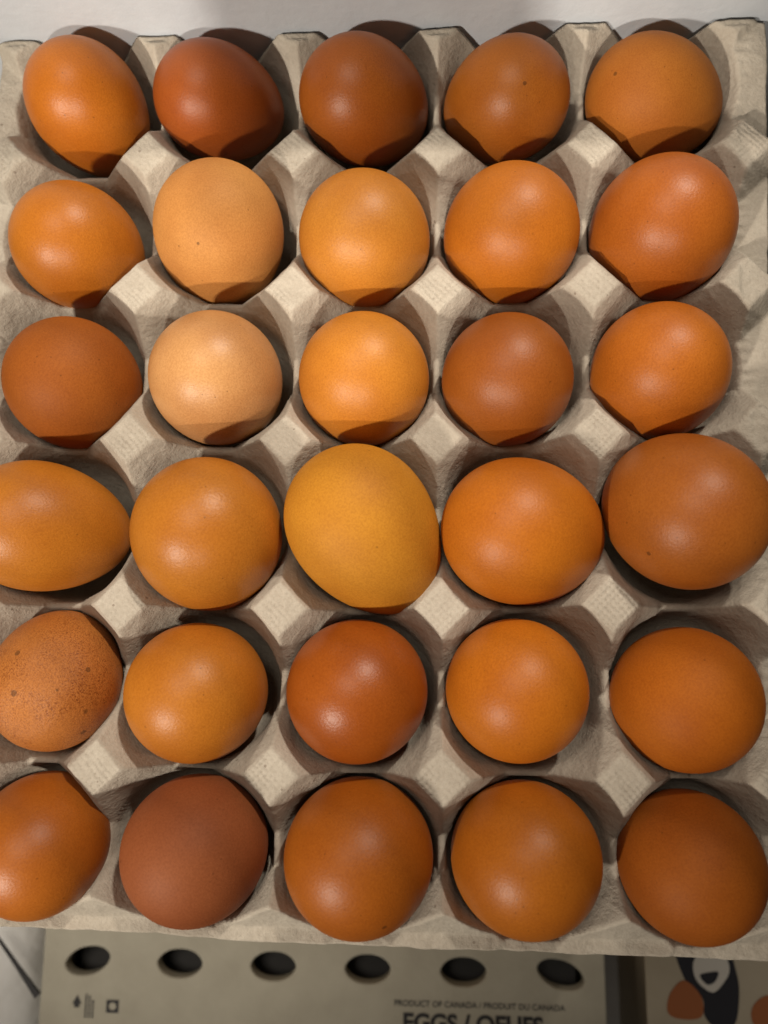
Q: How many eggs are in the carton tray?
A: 30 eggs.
